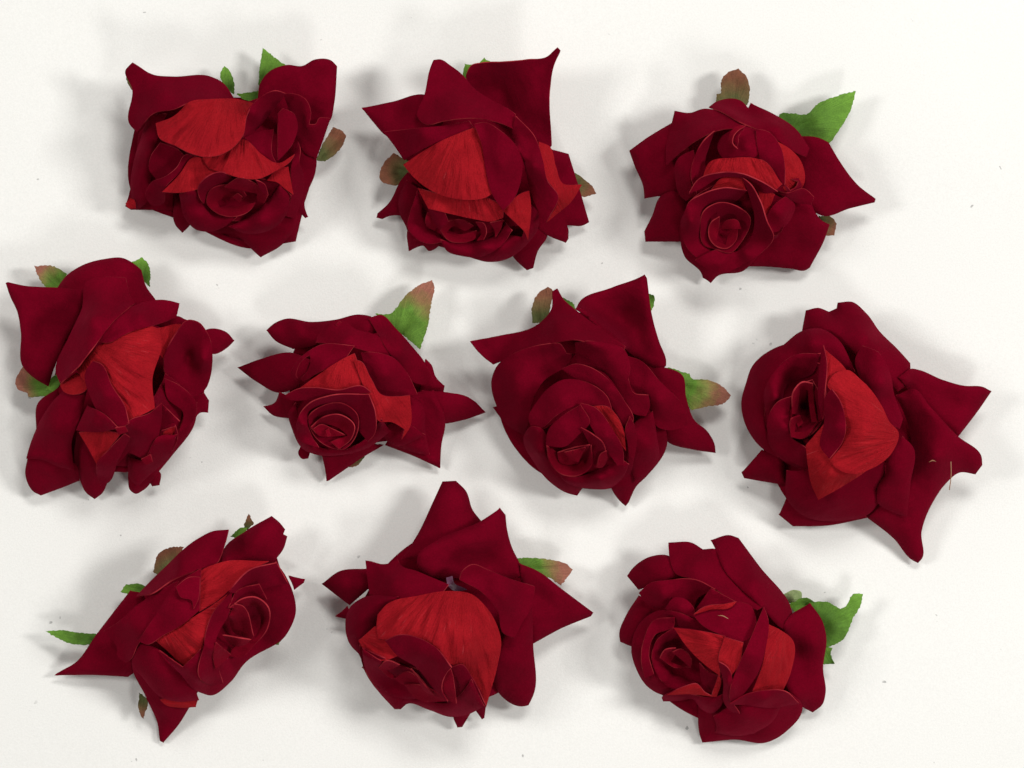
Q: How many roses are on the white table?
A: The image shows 10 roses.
